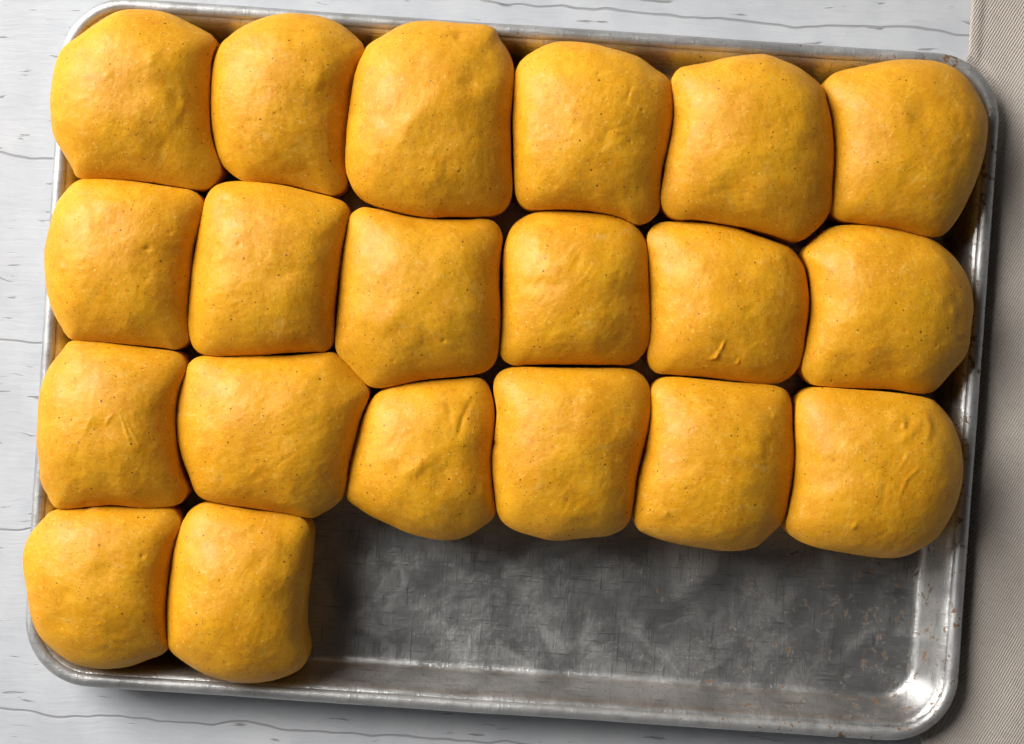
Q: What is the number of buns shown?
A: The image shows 20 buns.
